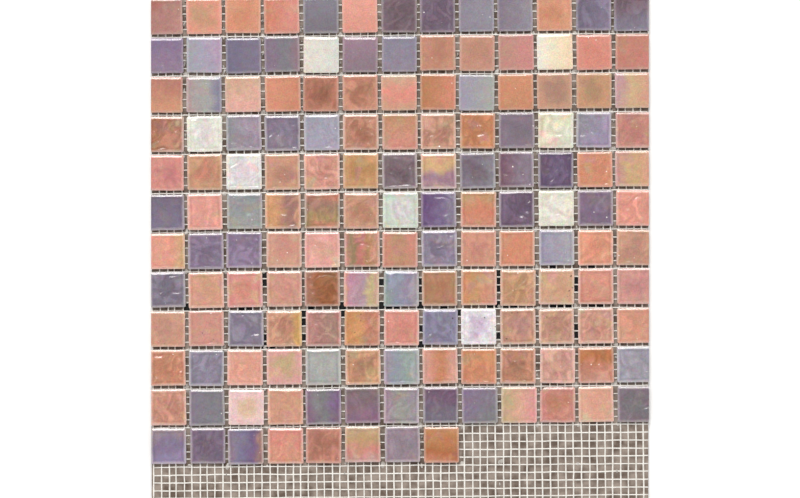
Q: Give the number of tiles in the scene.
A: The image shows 151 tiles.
